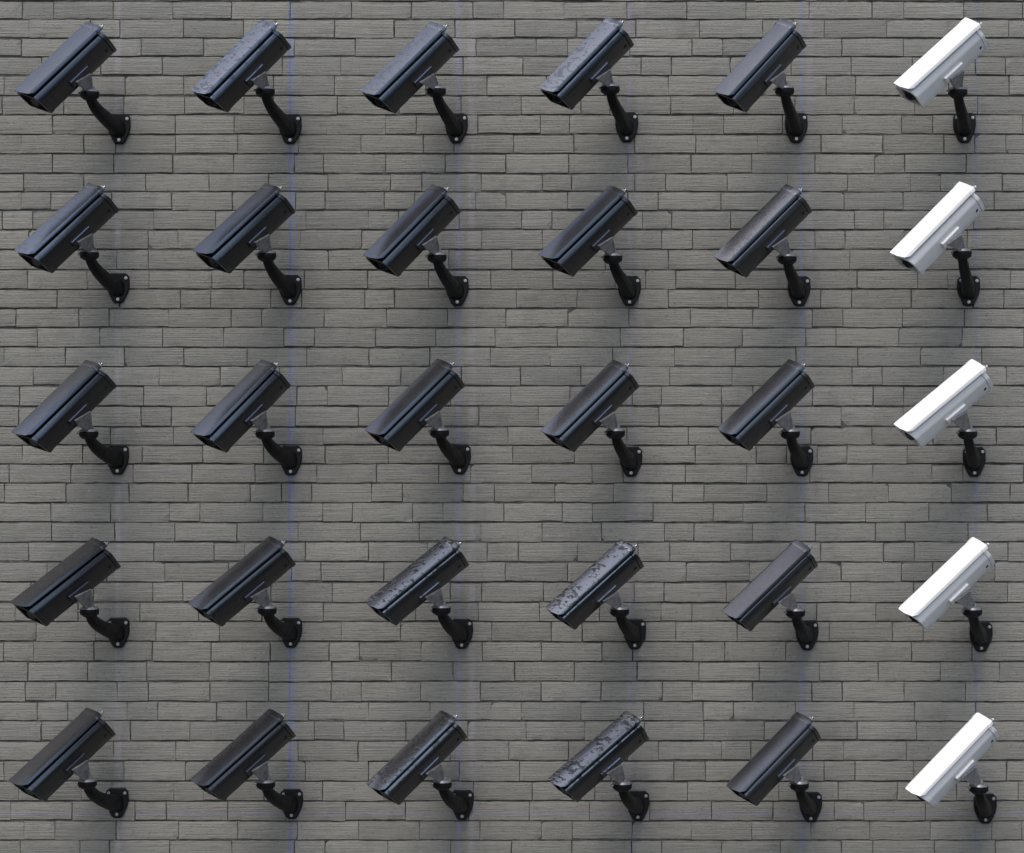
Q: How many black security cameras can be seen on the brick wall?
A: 25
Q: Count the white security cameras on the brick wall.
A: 5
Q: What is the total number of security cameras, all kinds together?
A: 30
